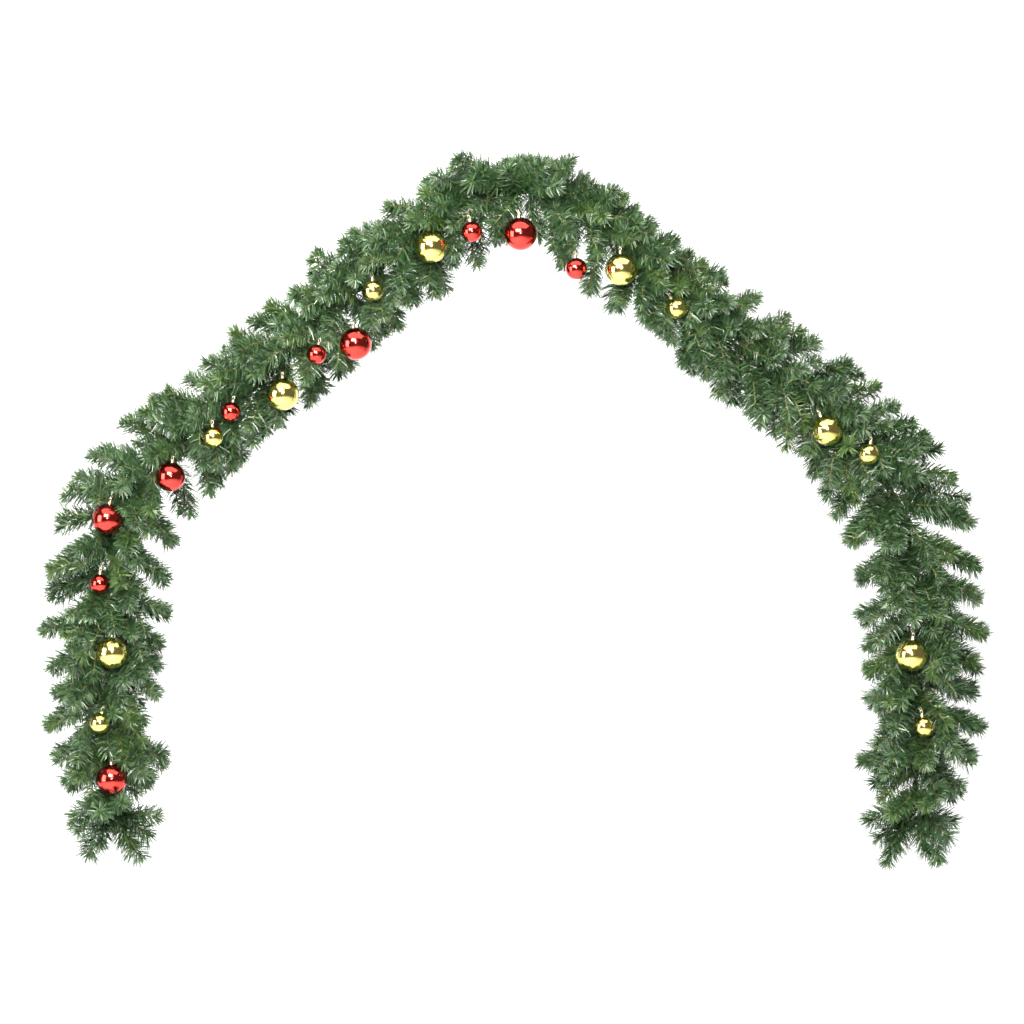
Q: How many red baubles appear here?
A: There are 10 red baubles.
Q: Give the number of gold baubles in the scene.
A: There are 12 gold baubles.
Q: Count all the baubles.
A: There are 22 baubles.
